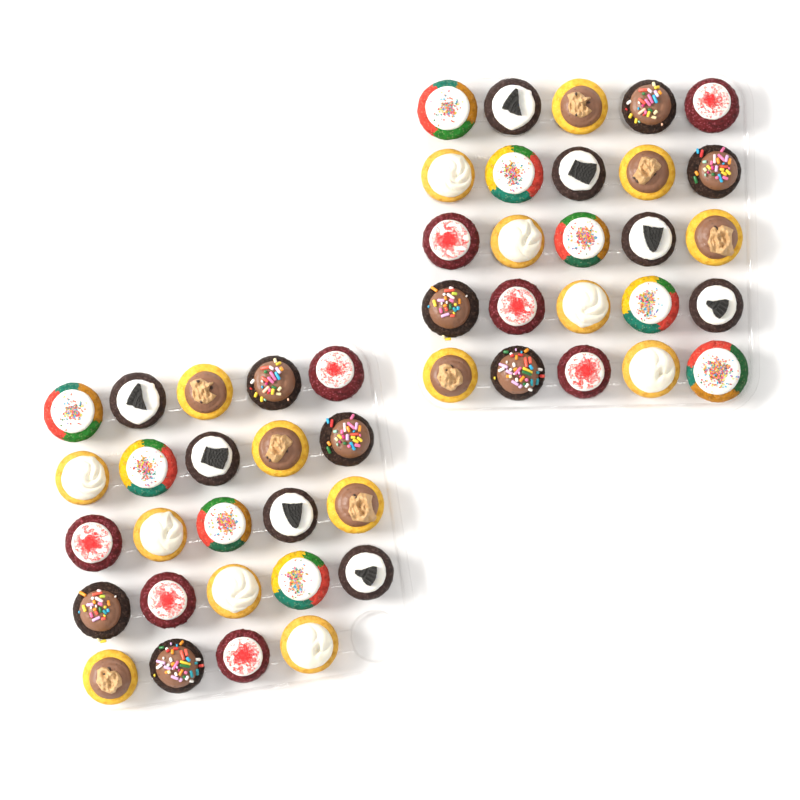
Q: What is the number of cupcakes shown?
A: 49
